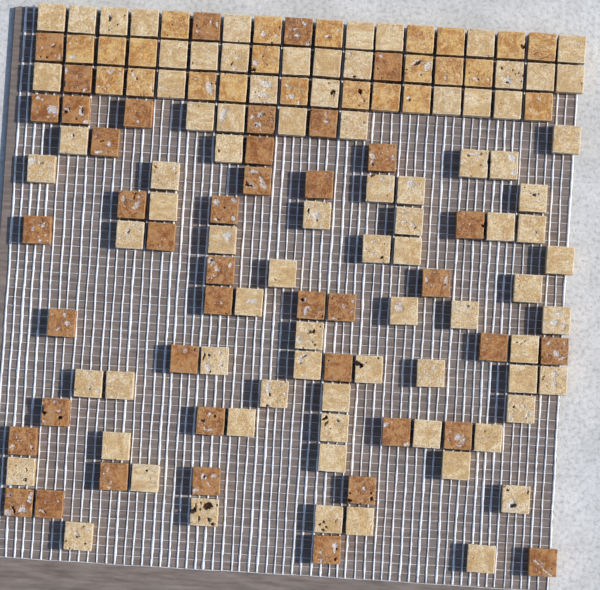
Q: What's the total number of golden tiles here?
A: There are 23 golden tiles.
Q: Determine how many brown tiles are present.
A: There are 42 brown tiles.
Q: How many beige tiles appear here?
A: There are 83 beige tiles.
